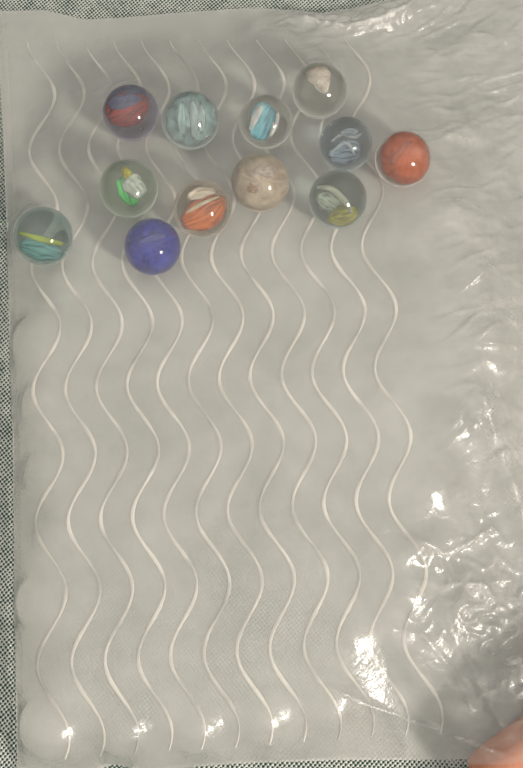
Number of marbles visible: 12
